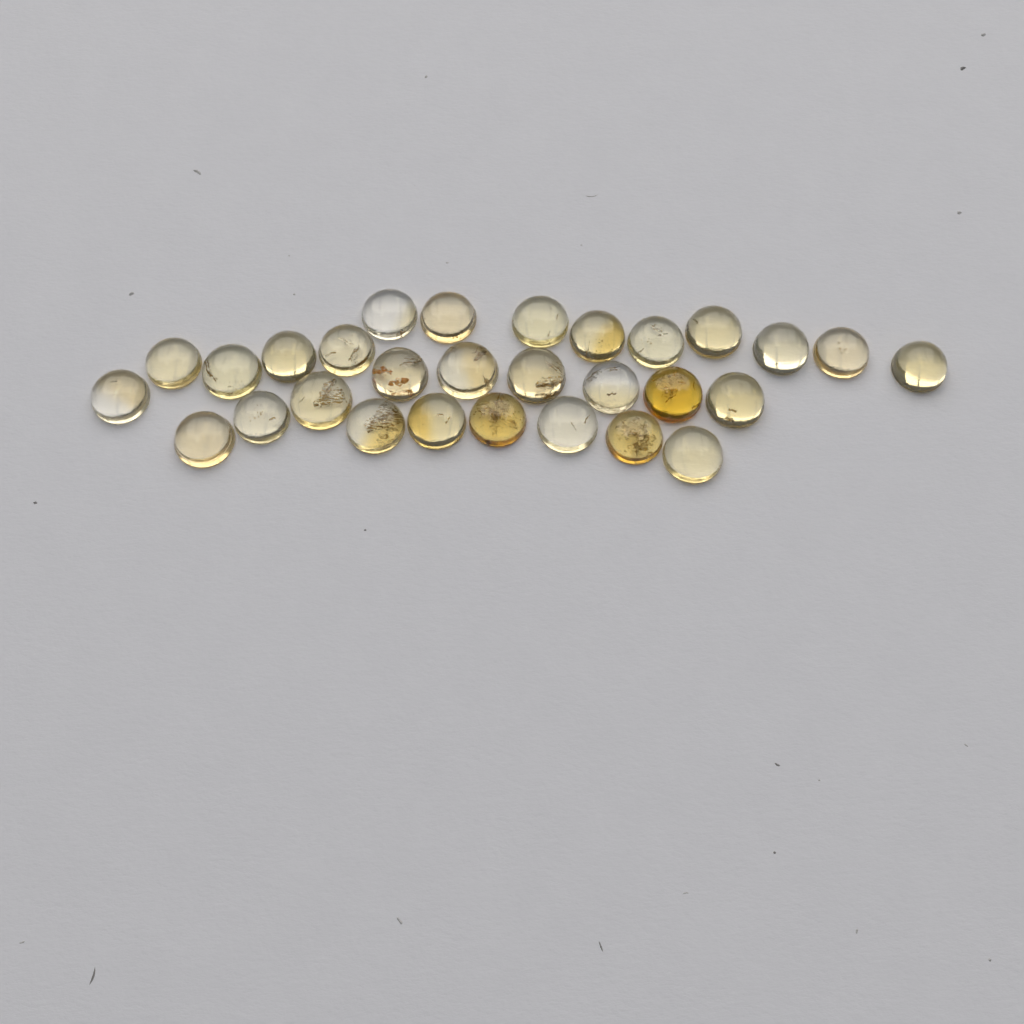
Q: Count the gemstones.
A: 29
